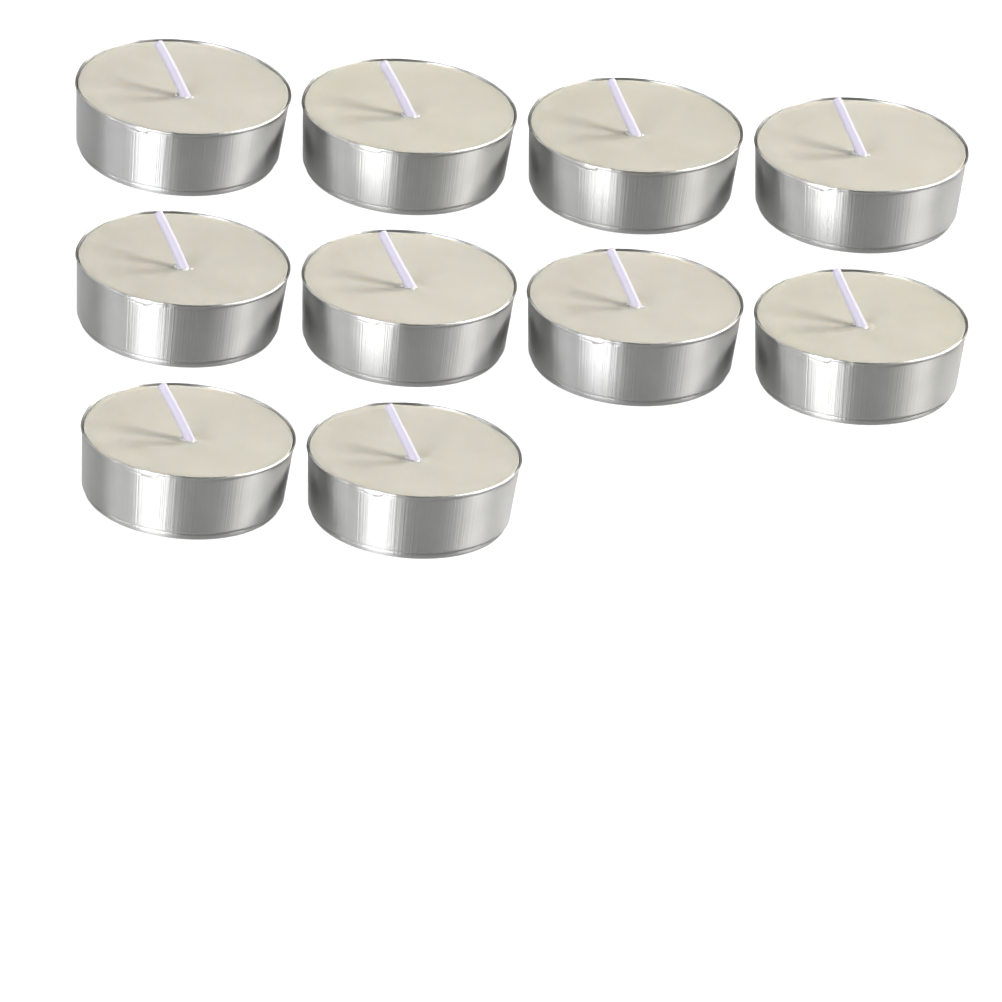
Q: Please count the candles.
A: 10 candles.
